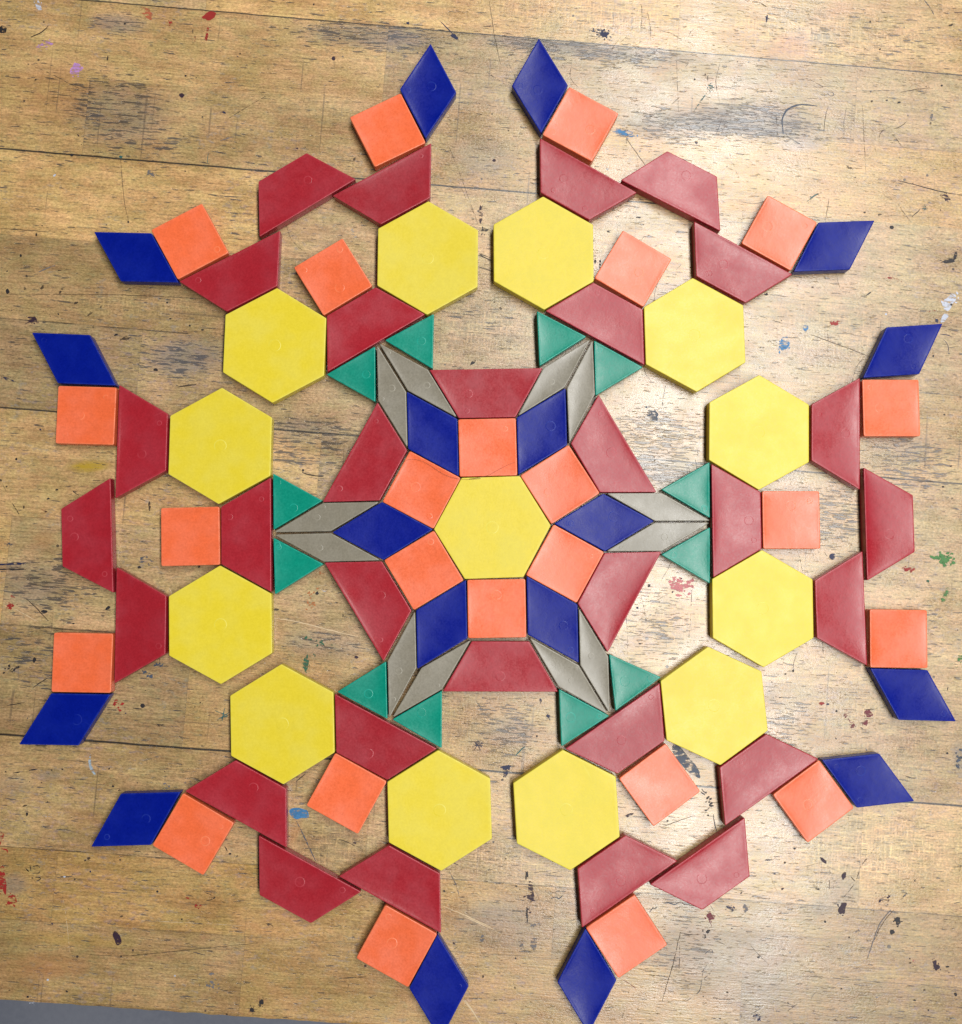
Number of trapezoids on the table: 30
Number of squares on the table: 24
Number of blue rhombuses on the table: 18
